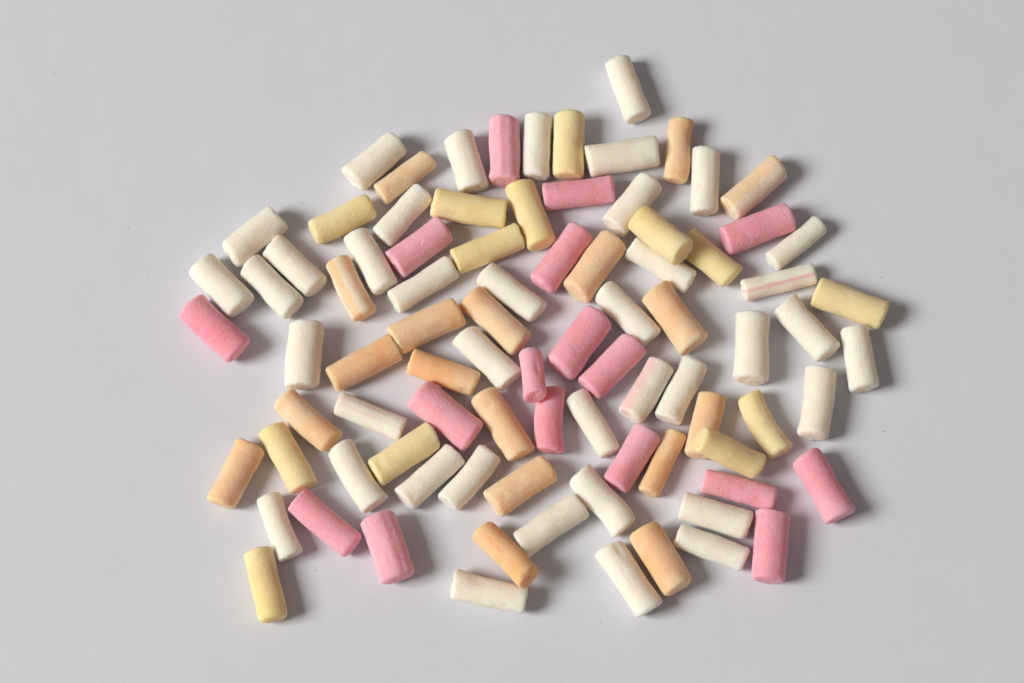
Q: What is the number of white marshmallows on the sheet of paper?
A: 39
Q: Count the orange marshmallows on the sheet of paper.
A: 18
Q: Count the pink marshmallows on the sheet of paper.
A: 17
